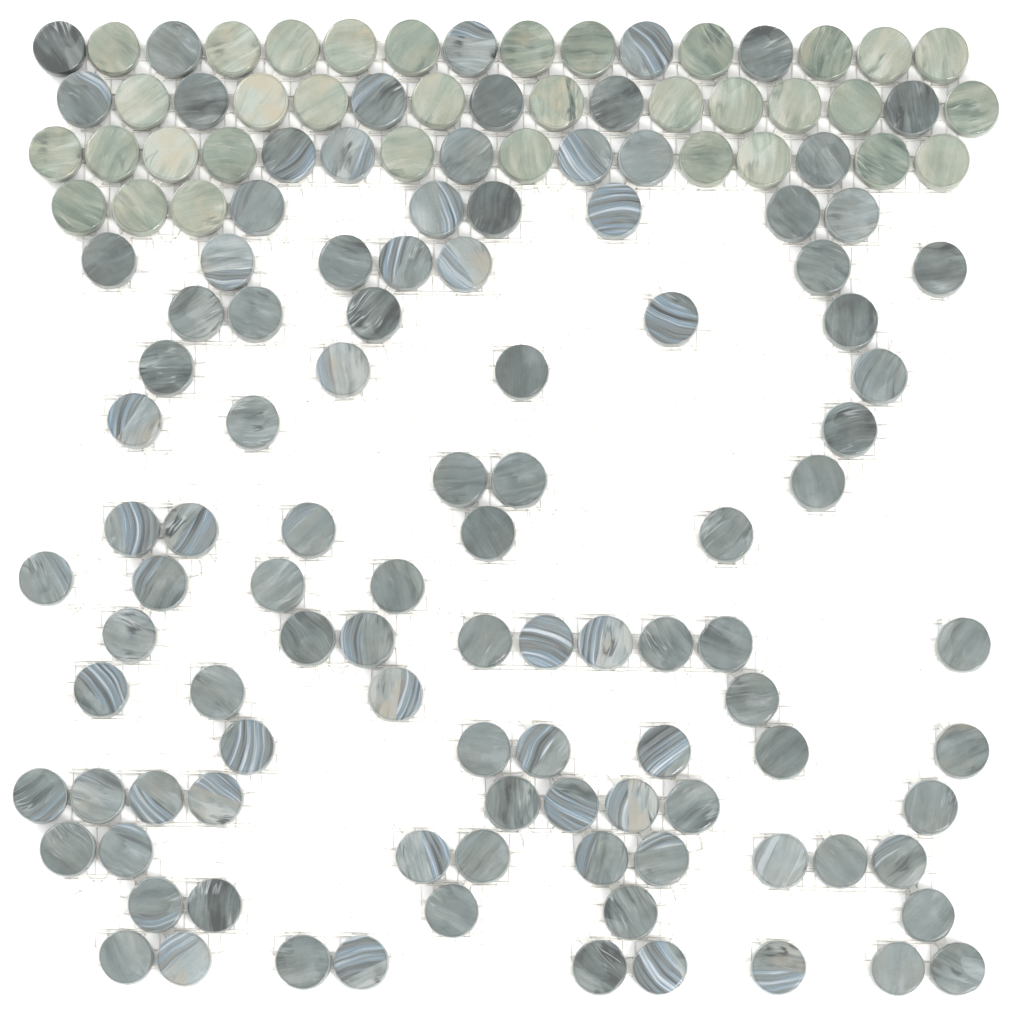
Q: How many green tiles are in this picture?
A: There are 34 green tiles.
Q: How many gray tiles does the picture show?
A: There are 105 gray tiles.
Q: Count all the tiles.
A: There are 139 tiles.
